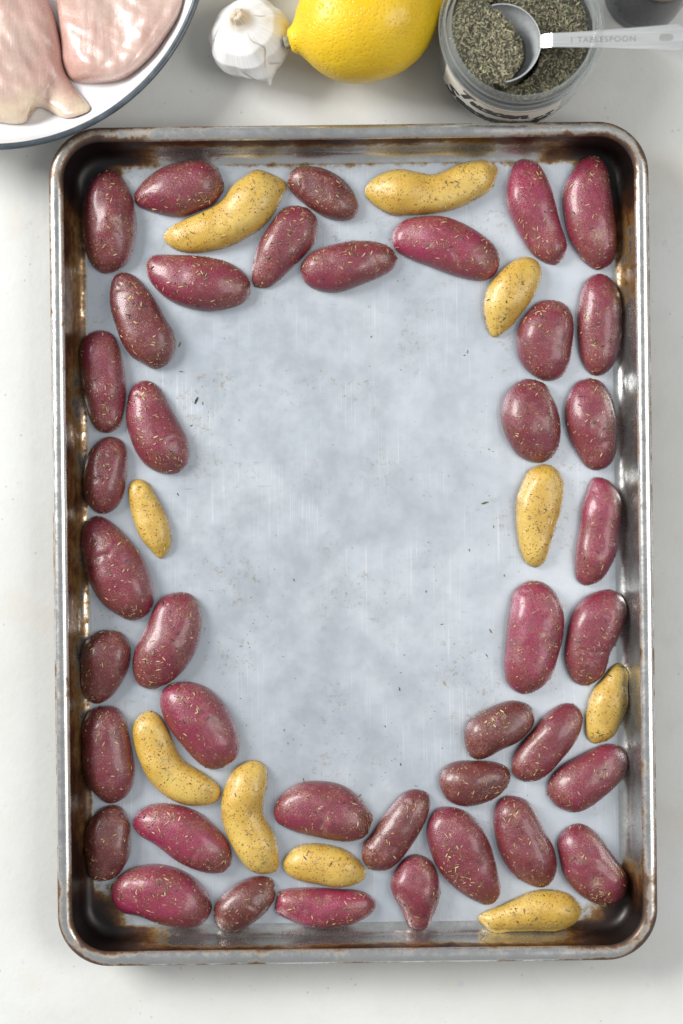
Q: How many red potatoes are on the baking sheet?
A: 40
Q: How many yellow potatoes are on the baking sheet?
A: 10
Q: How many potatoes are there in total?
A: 50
